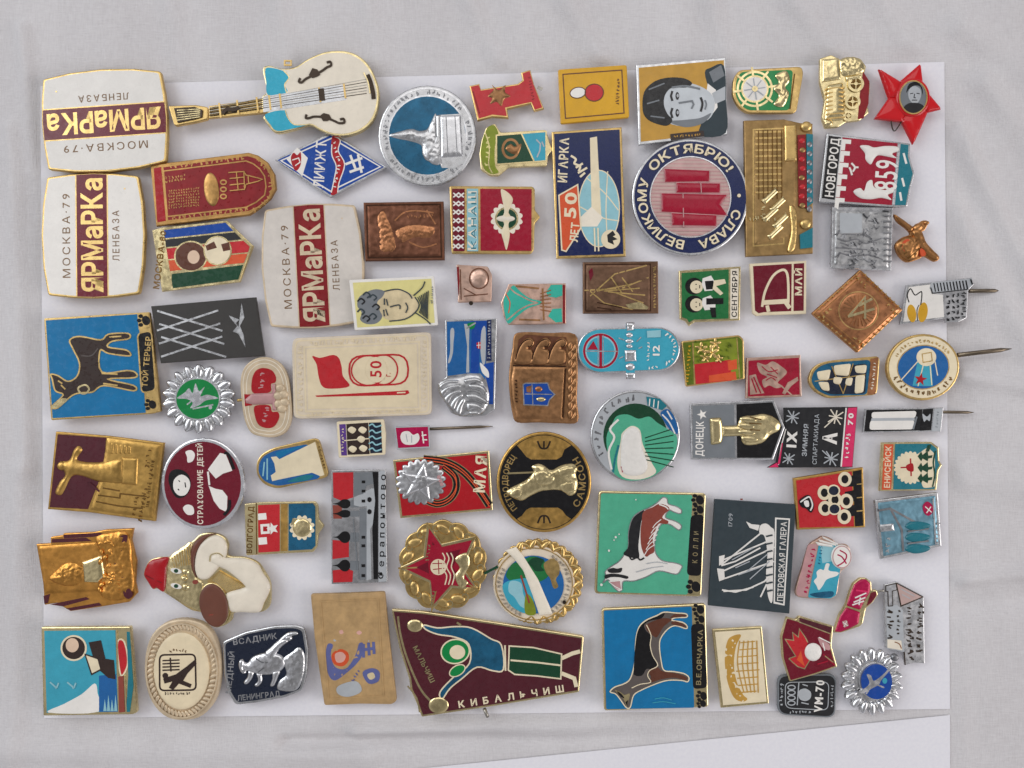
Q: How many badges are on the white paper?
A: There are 78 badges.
